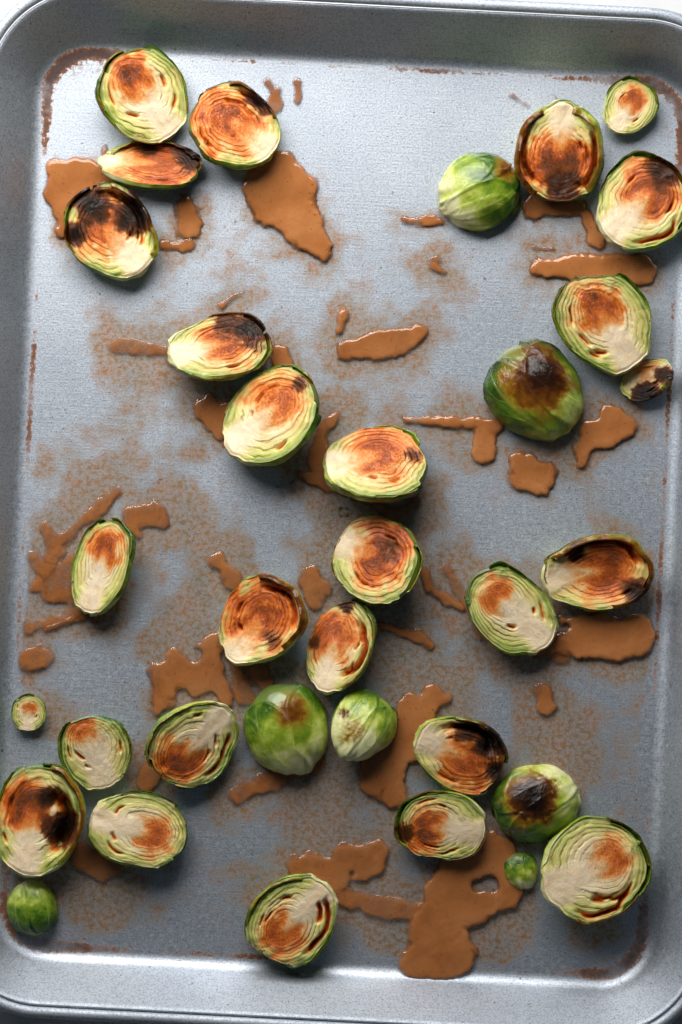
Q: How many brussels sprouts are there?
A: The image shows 34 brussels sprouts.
